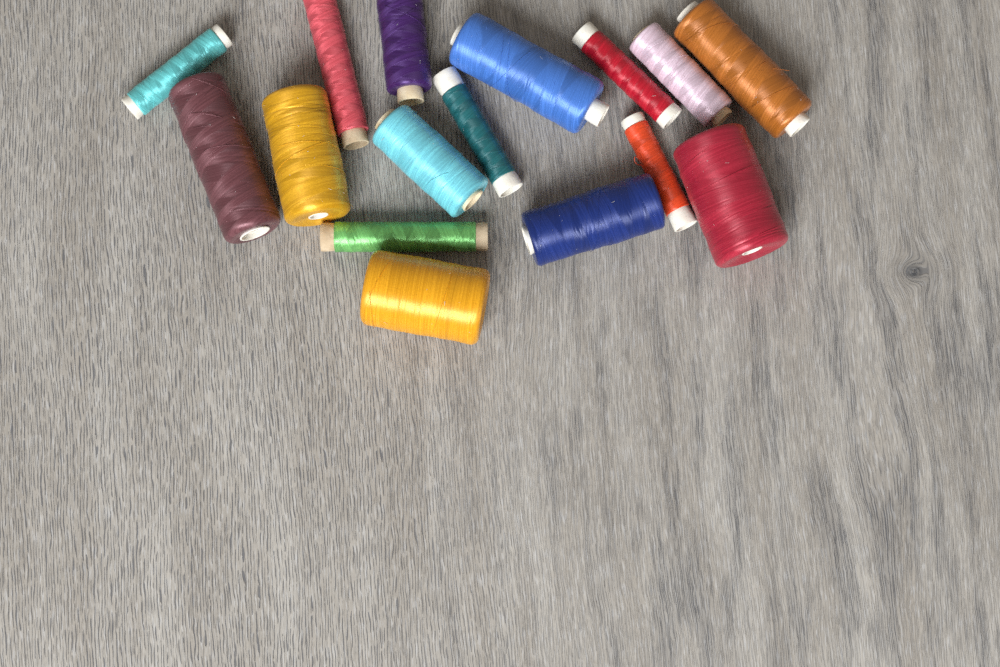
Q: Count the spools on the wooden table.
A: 16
